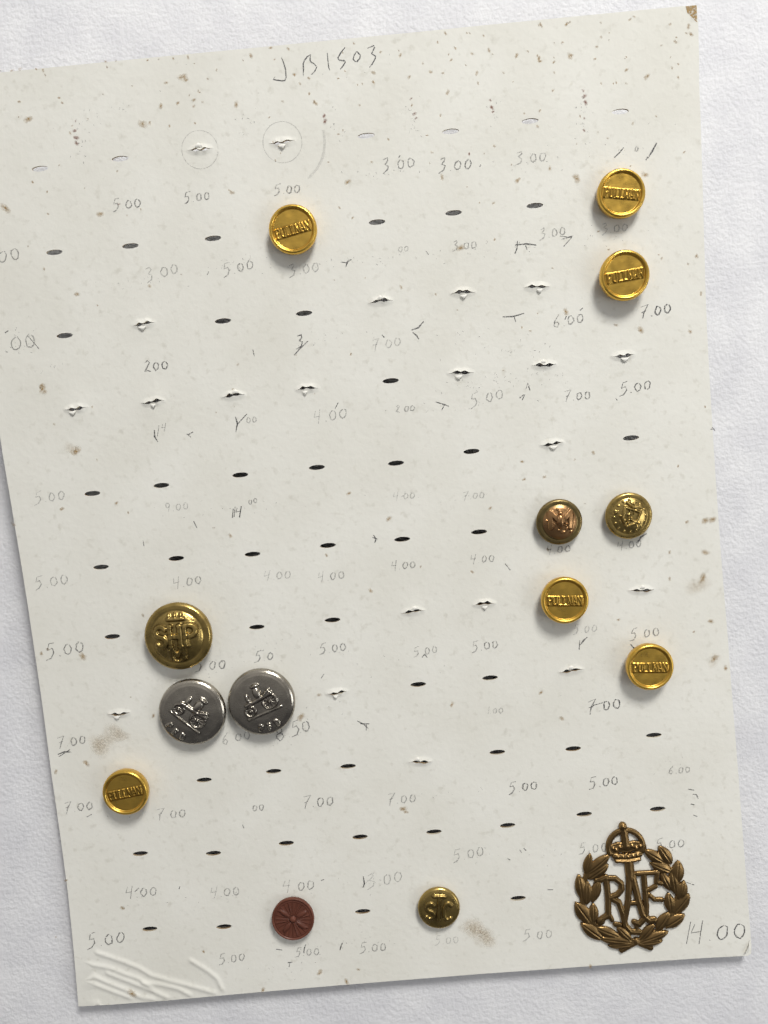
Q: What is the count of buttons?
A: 13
